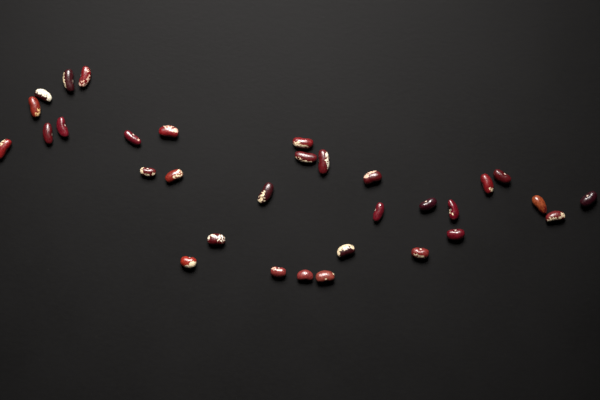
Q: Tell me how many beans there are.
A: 32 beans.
